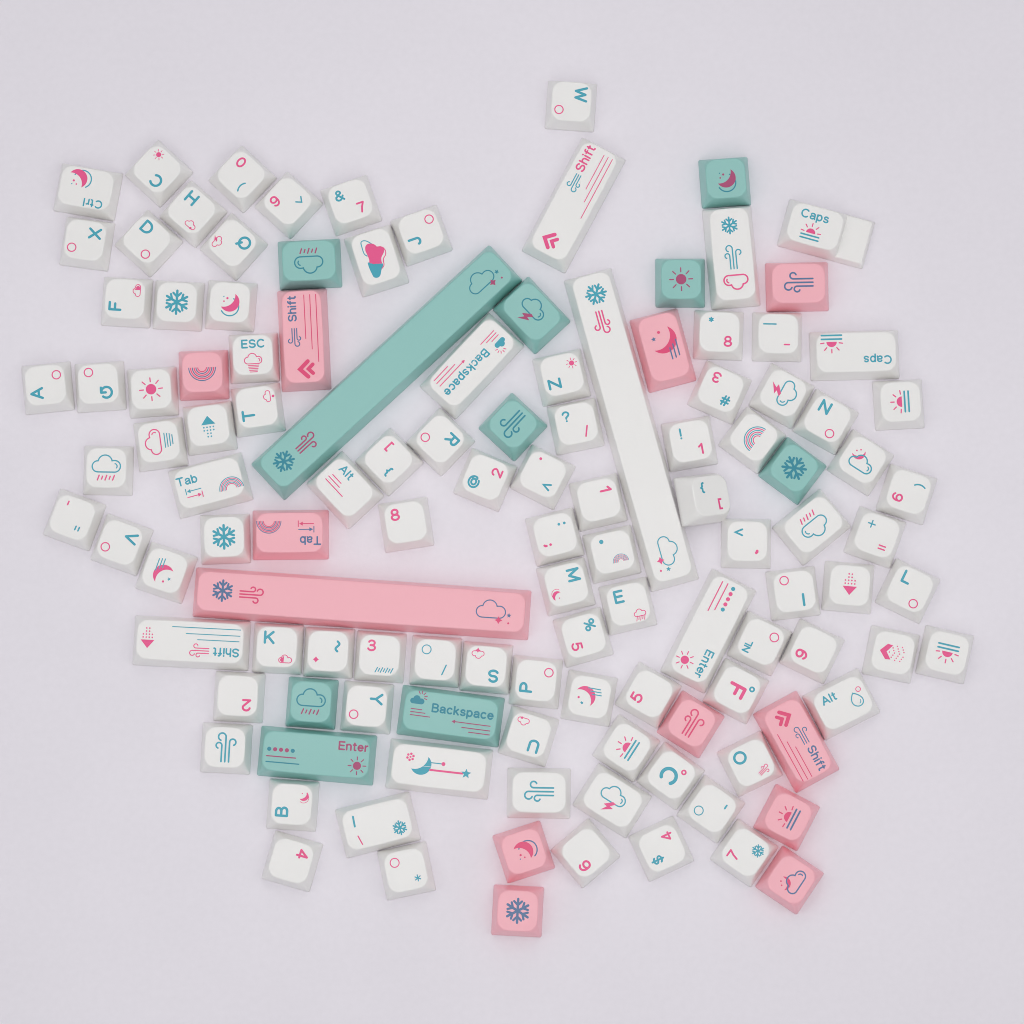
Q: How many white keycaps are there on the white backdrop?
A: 99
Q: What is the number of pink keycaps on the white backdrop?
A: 12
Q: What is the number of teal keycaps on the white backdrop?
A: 10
